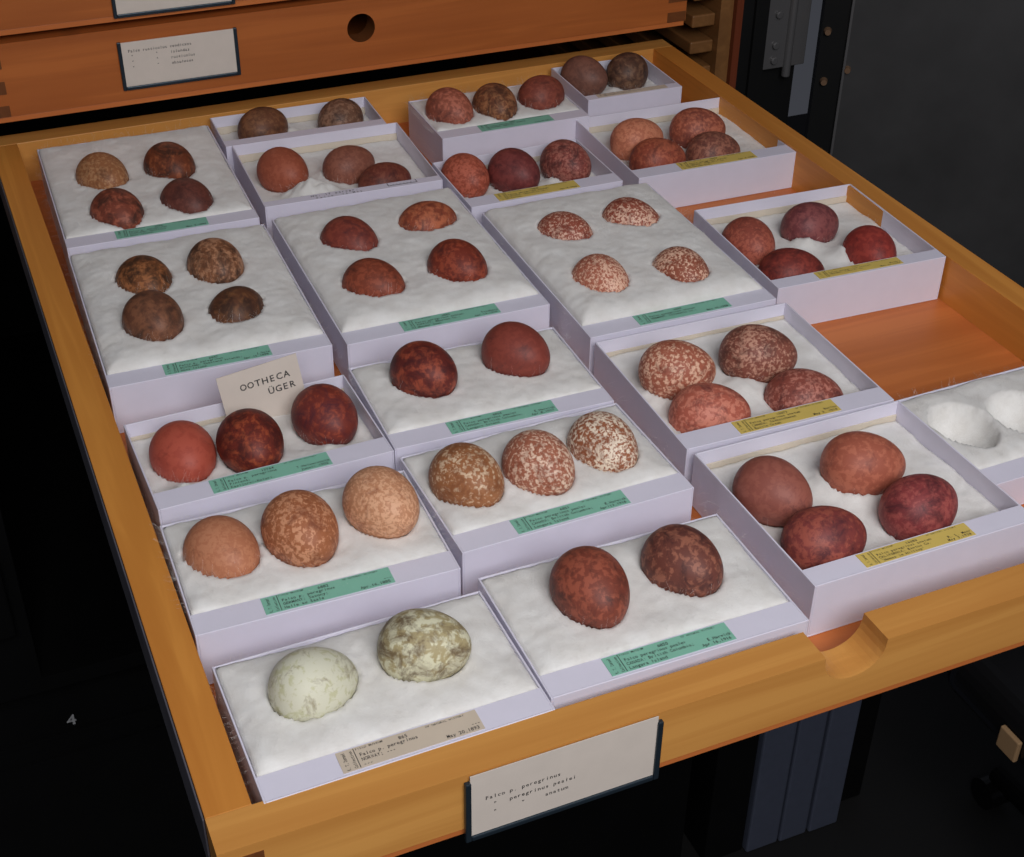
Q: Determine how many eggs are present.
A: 60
